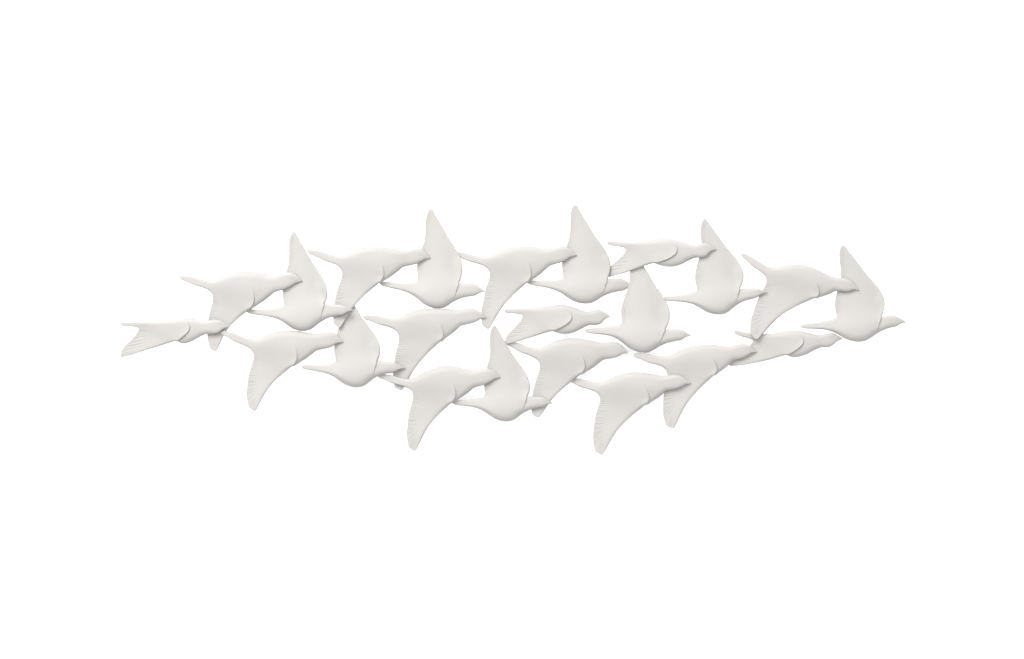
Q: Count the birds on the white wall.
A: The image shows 22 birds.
